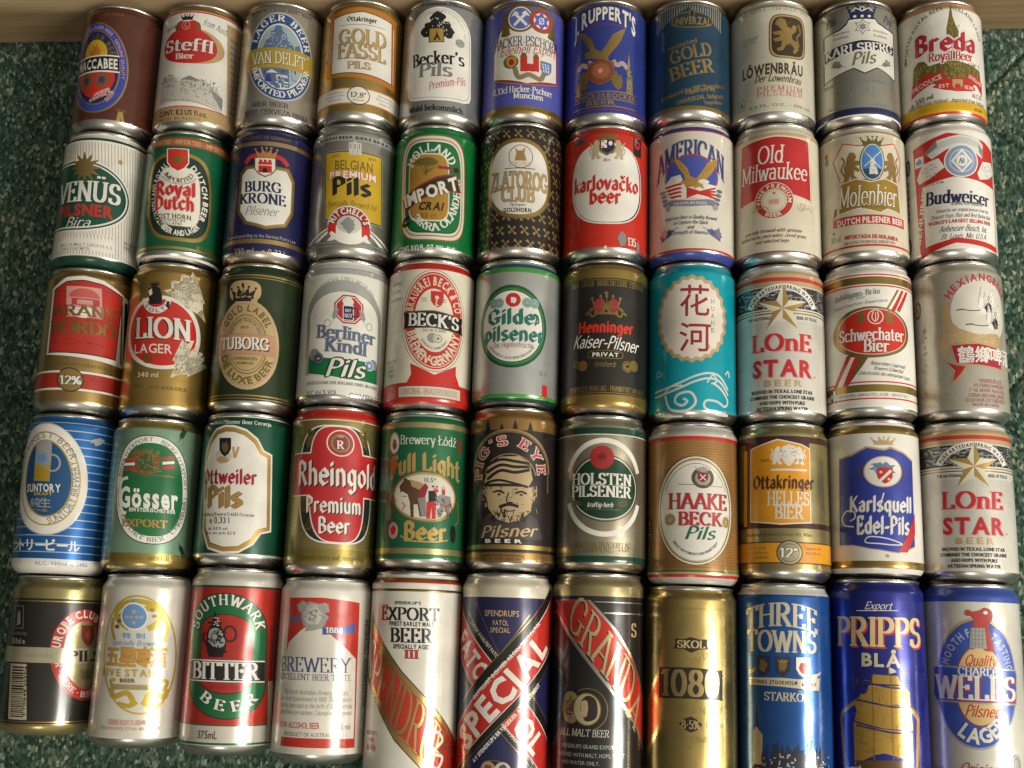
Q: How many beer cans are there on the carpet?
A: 55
